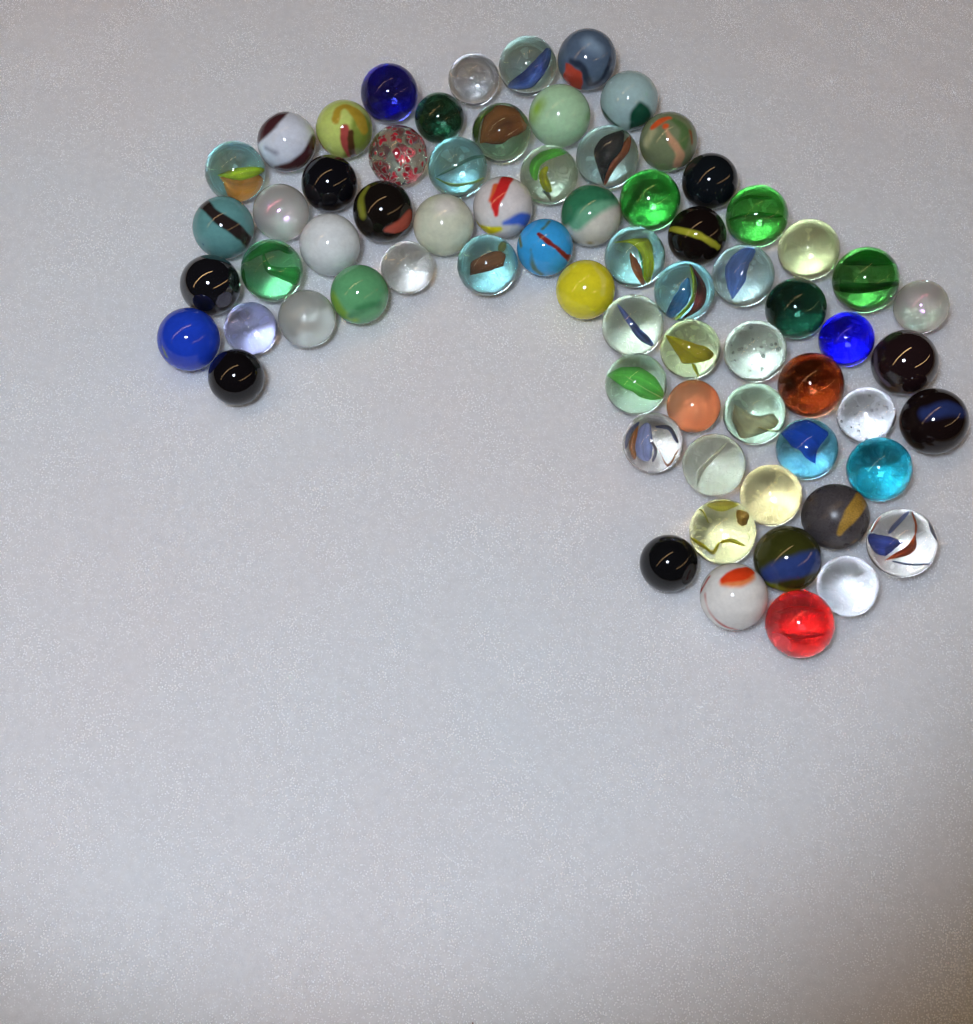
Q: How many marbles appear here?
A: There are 70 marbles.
